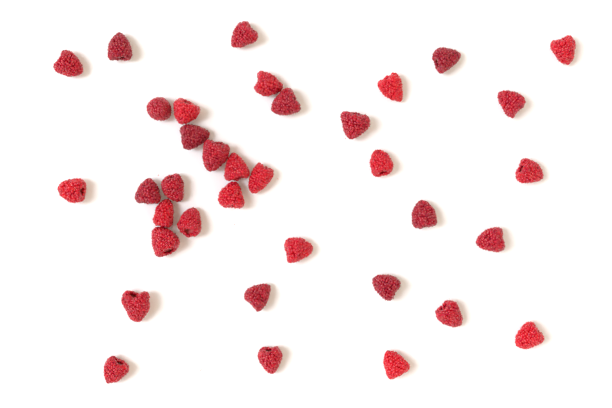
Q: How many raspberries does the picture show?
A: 36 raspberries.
